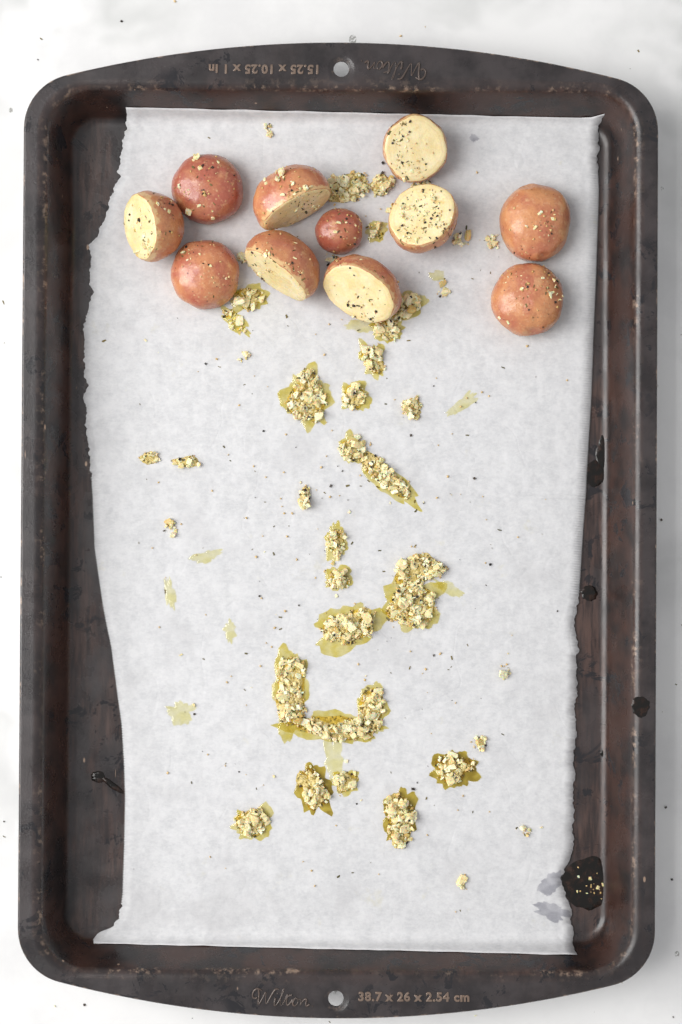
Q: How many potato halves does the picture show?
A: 11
